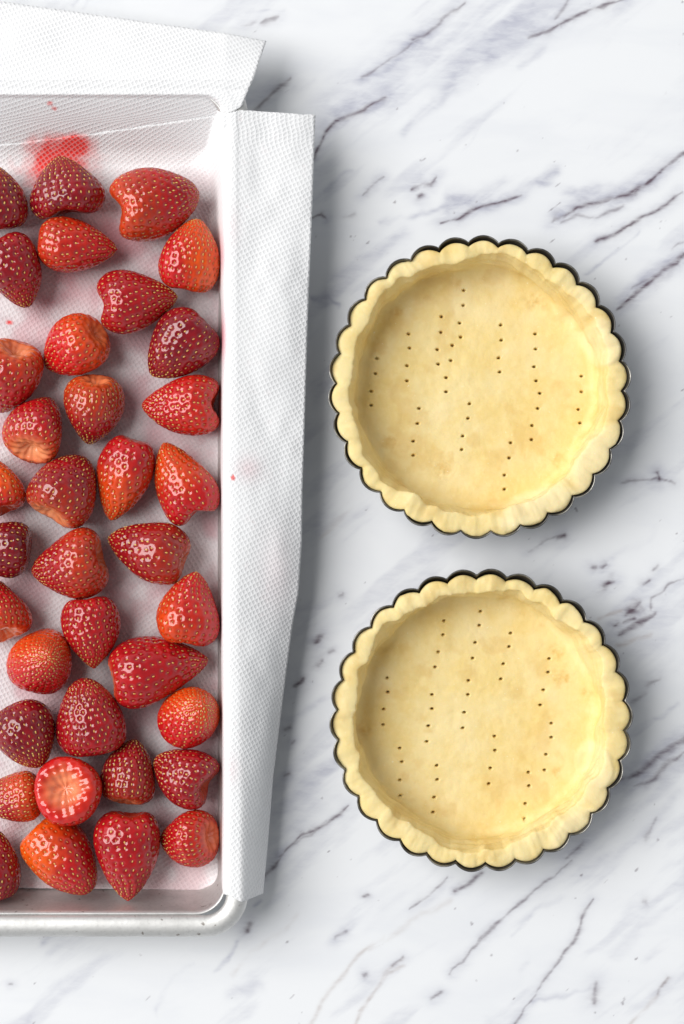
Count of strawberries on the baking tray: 36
